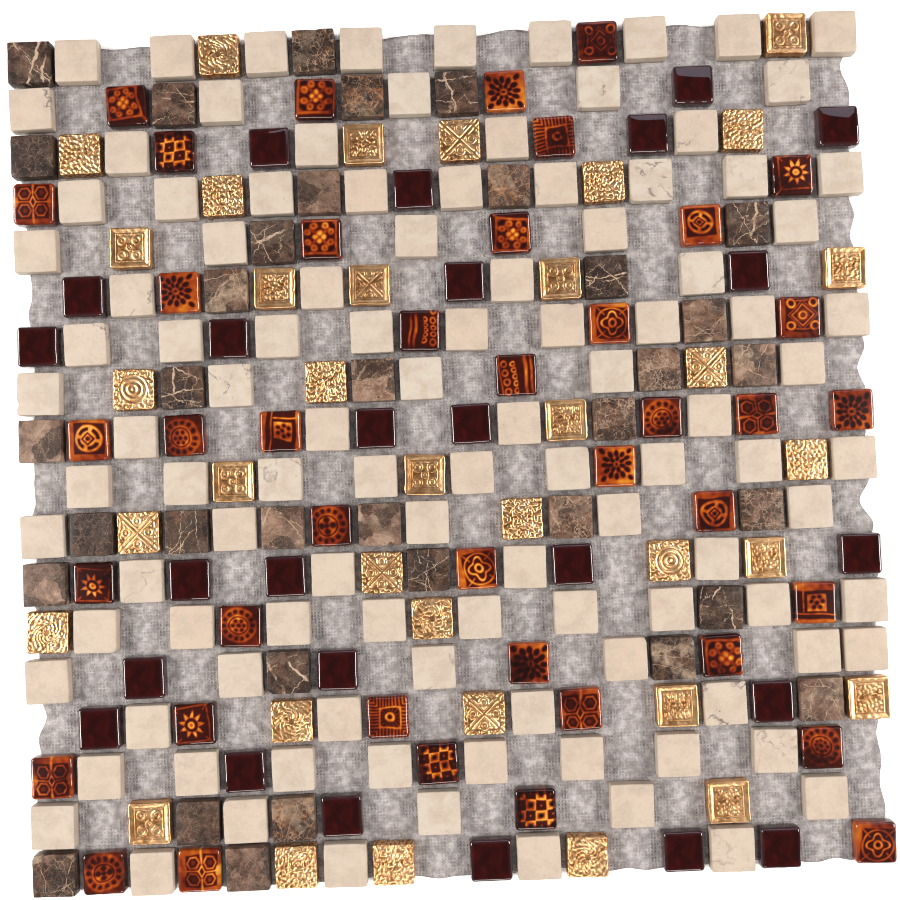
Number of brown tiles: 35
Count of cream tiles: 108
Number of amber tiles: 41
